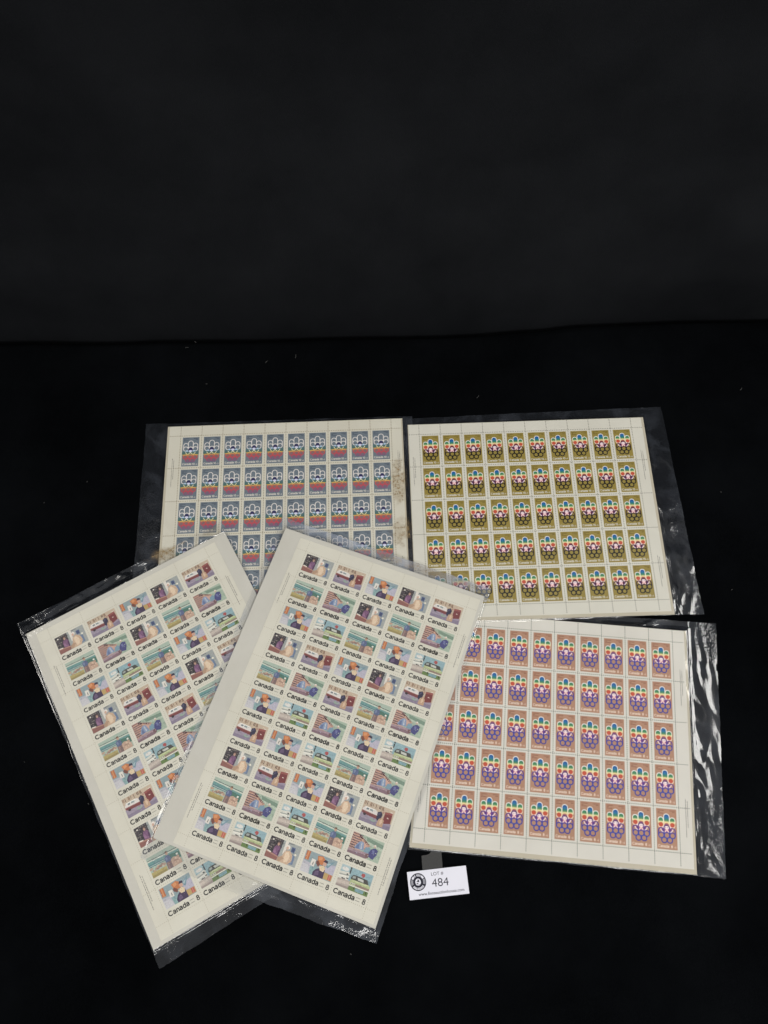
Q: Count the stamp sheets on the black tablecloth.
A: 5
